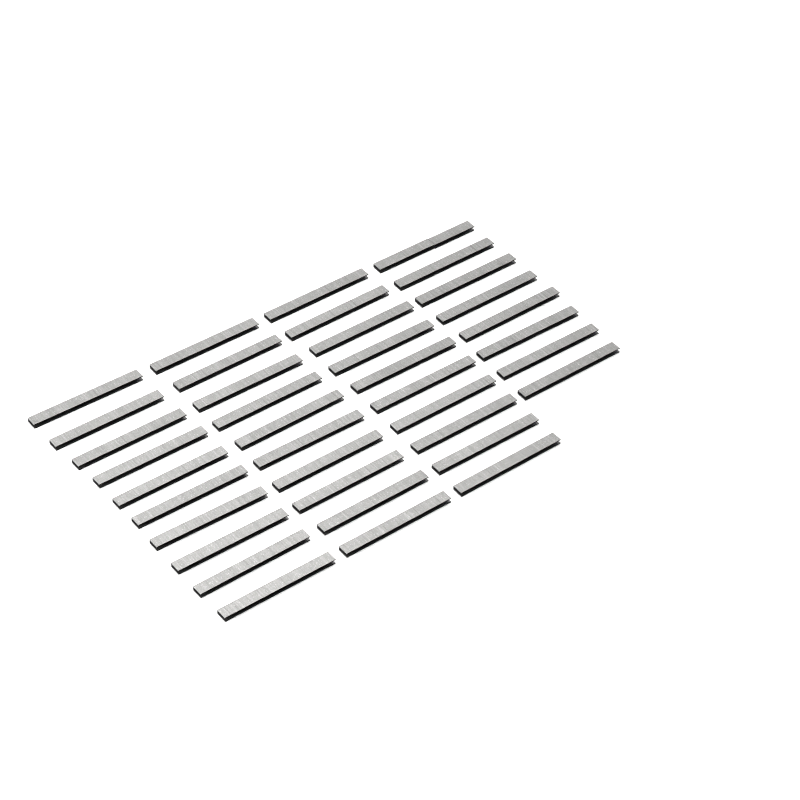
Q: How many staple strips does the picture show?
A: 38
